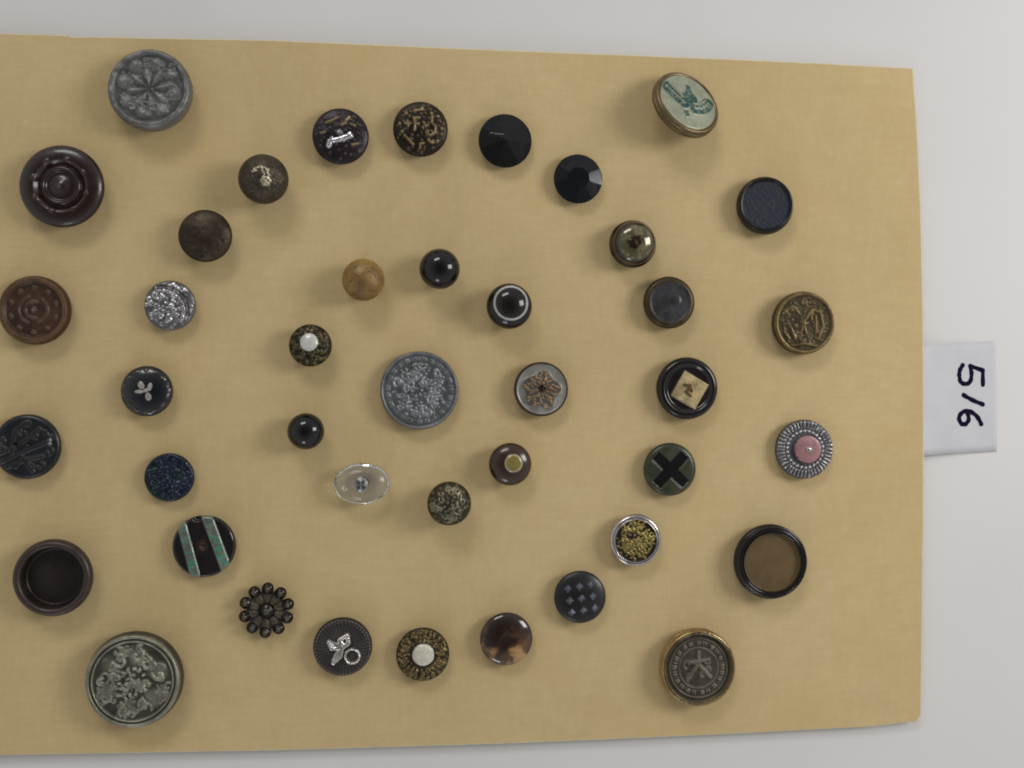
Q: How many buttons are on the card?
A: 42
